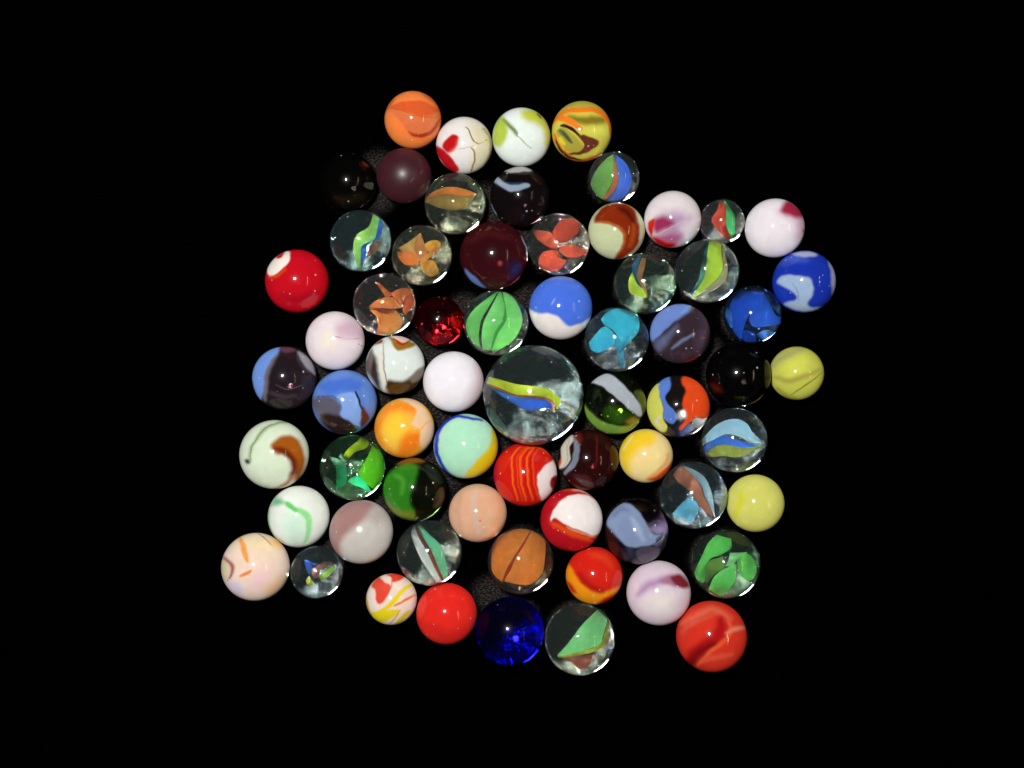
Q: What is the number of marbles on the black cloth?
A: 66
